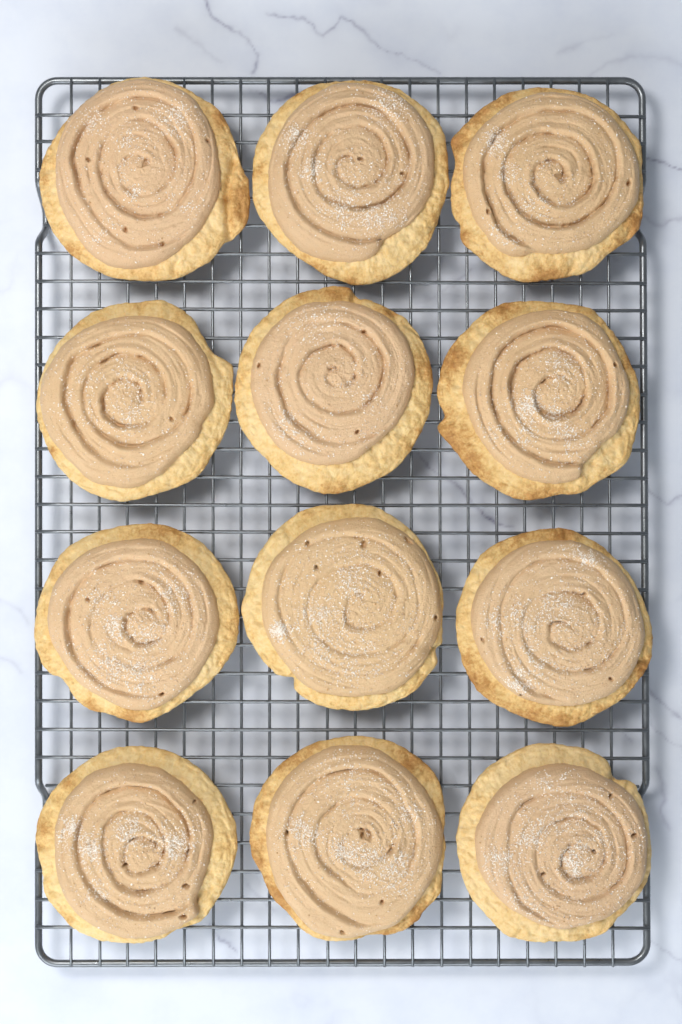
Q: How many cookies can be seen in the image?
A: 12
